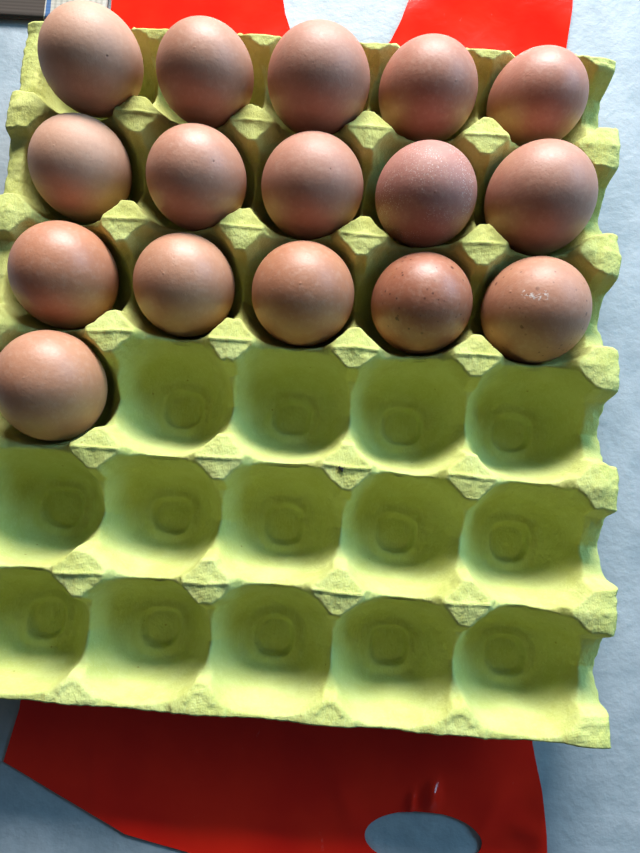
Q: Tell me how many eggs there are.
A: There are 16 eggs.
